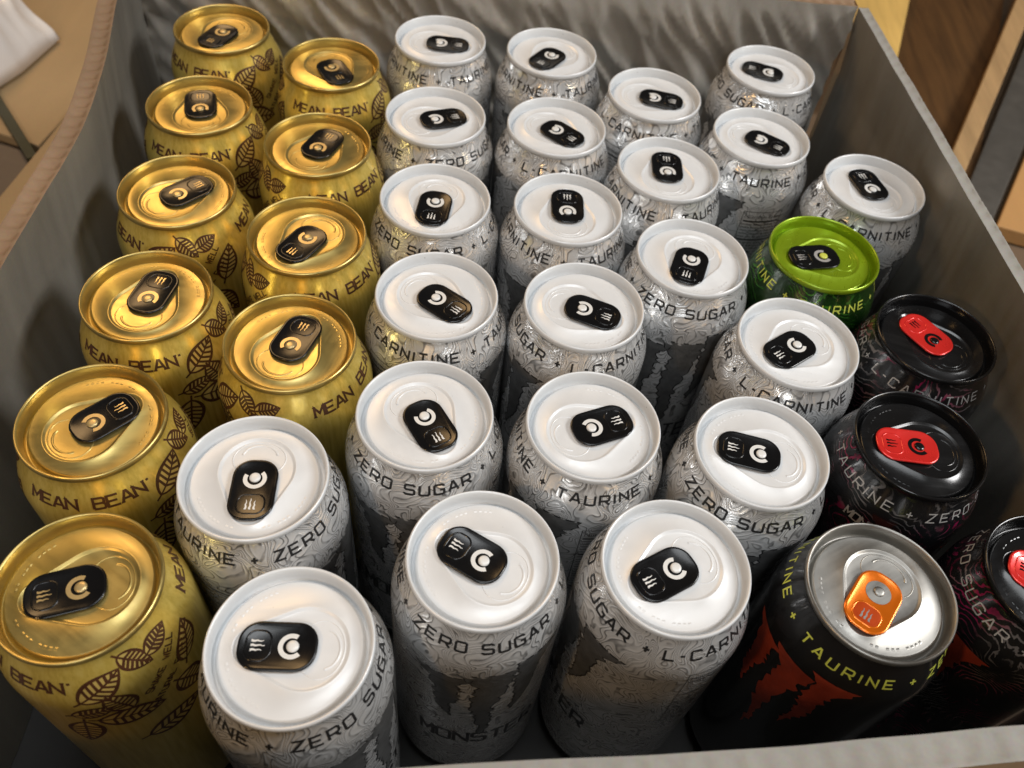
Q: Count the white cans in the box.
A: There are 22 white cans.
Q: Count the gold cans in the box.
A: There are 10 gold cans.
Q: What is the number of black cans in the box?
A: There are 4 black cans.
